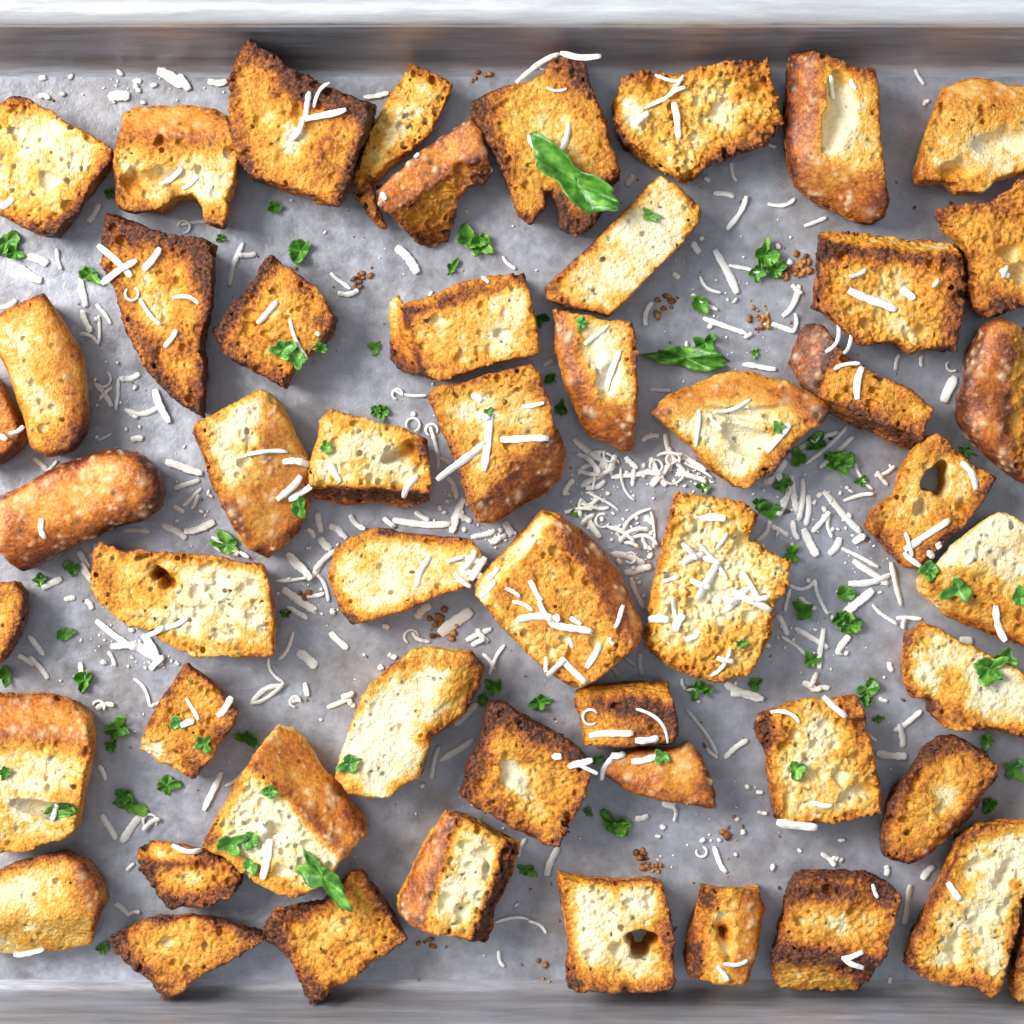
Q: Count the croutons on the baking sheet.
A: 52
